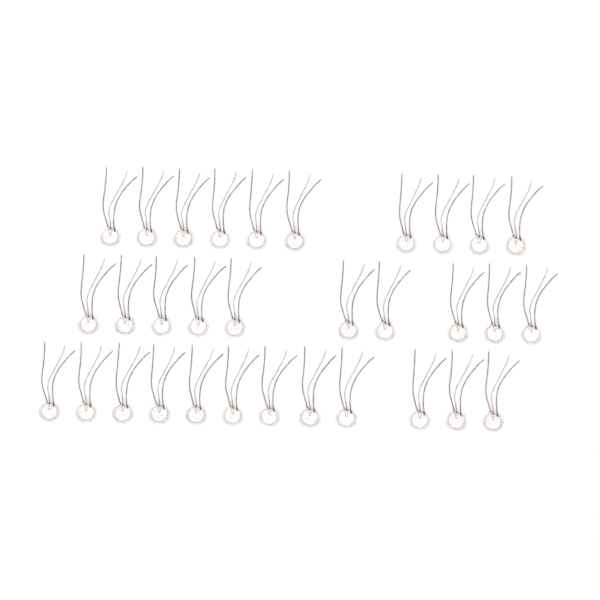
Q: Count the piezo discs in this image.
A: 32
